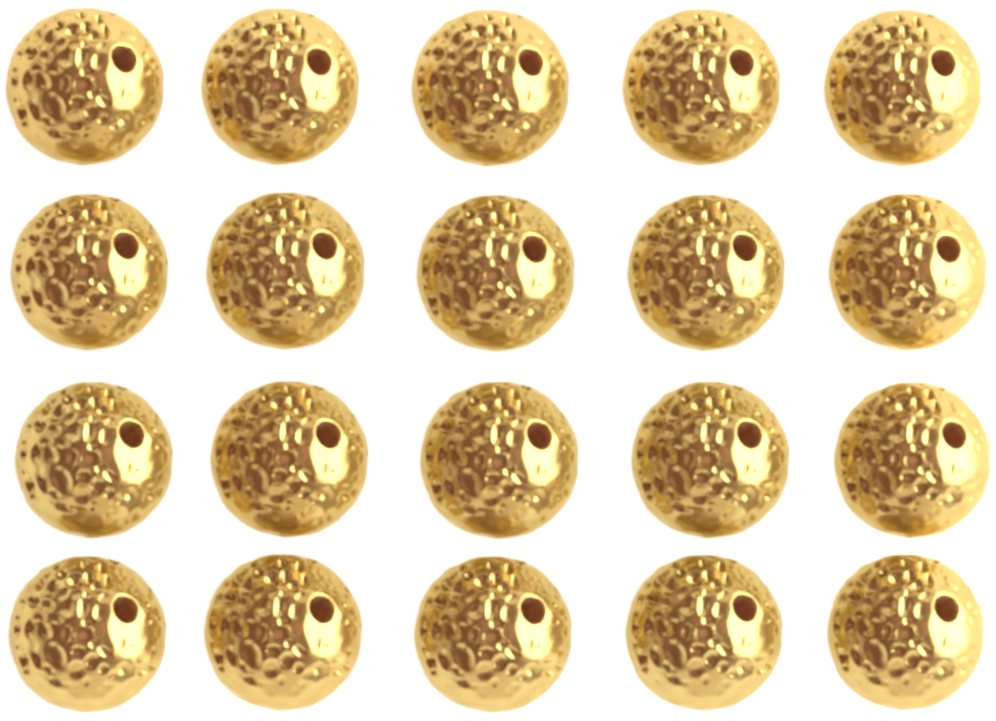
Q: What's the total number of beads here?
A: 20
